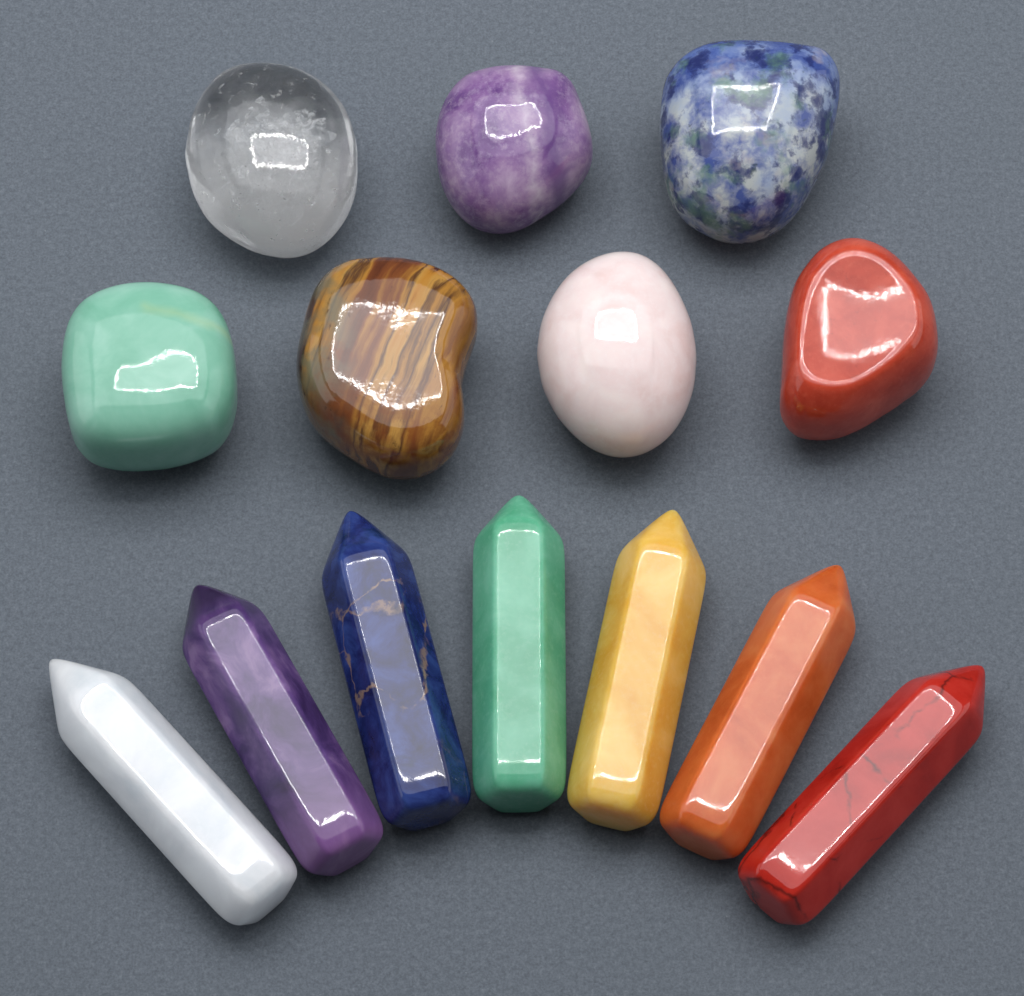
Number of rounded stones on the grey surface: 7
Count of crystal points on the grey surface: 7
